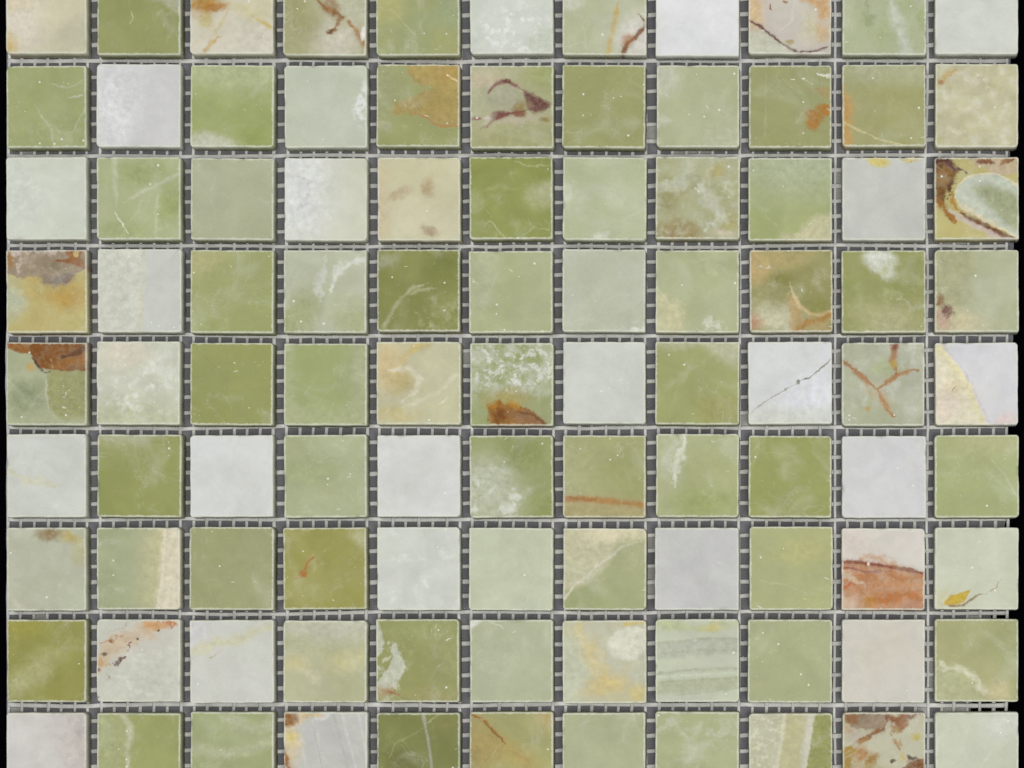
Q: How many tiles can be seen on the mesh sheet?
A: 99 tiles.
